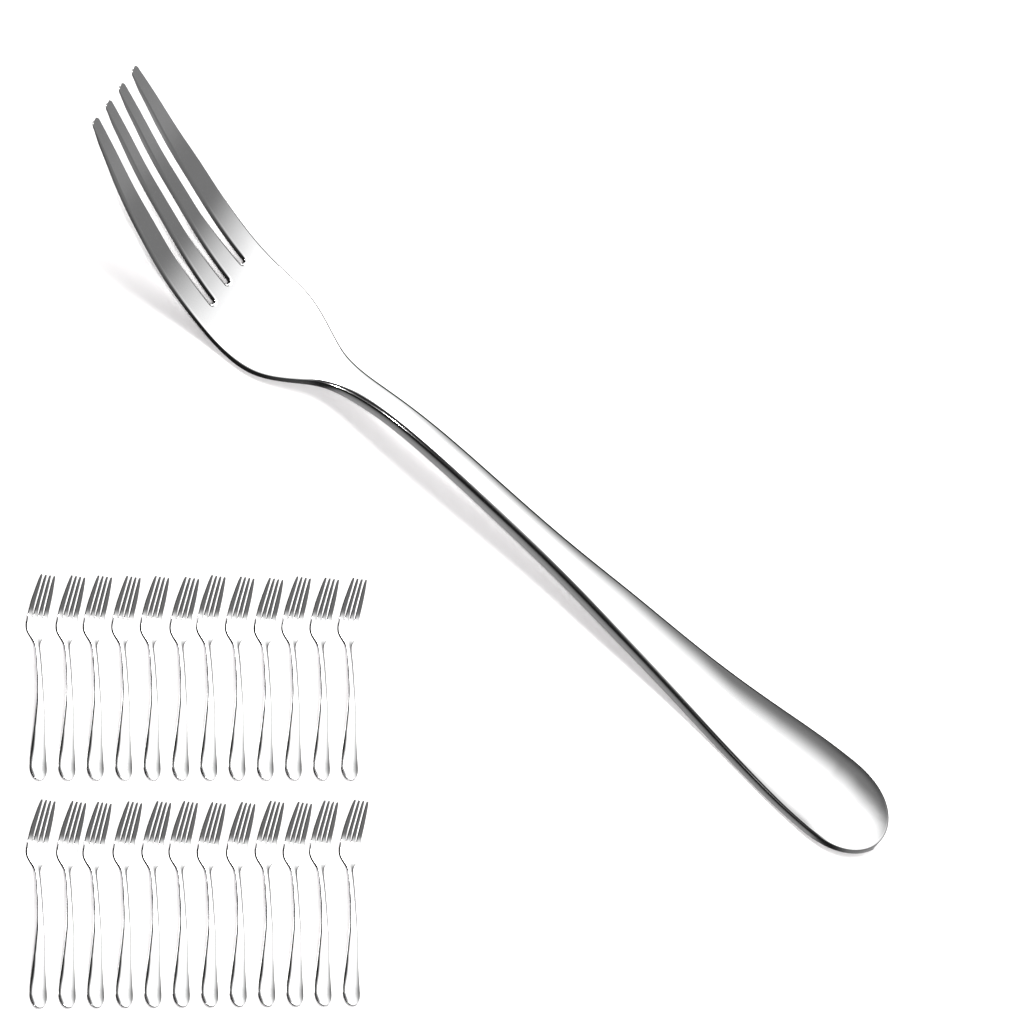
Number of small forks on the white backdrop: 24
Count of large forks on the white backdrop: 1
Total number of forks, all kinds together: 25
